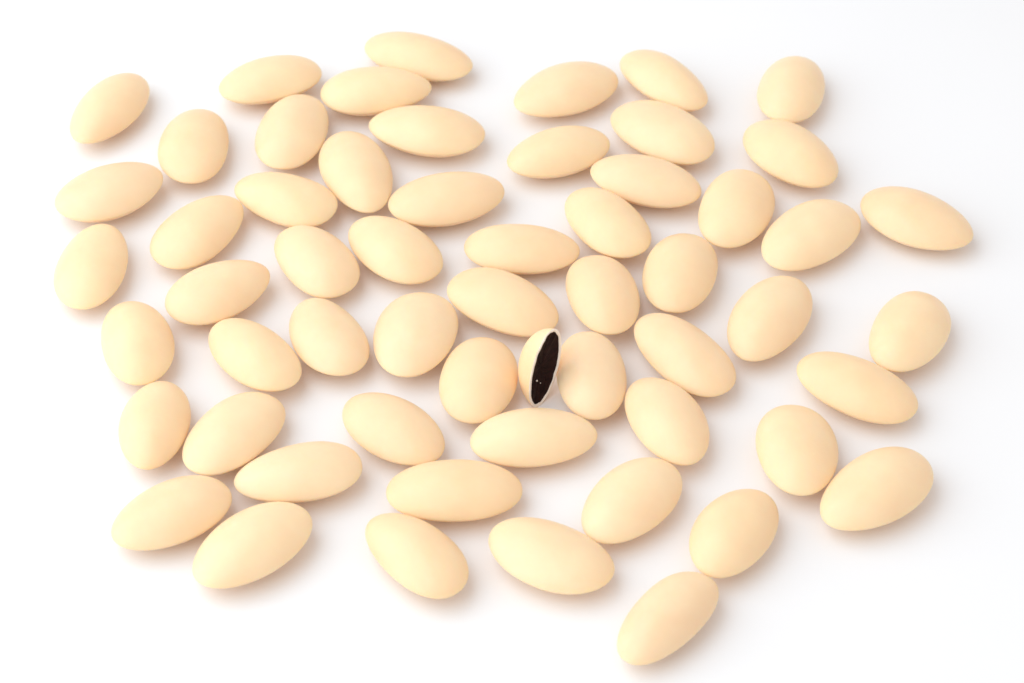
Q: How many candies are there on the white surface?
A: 58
